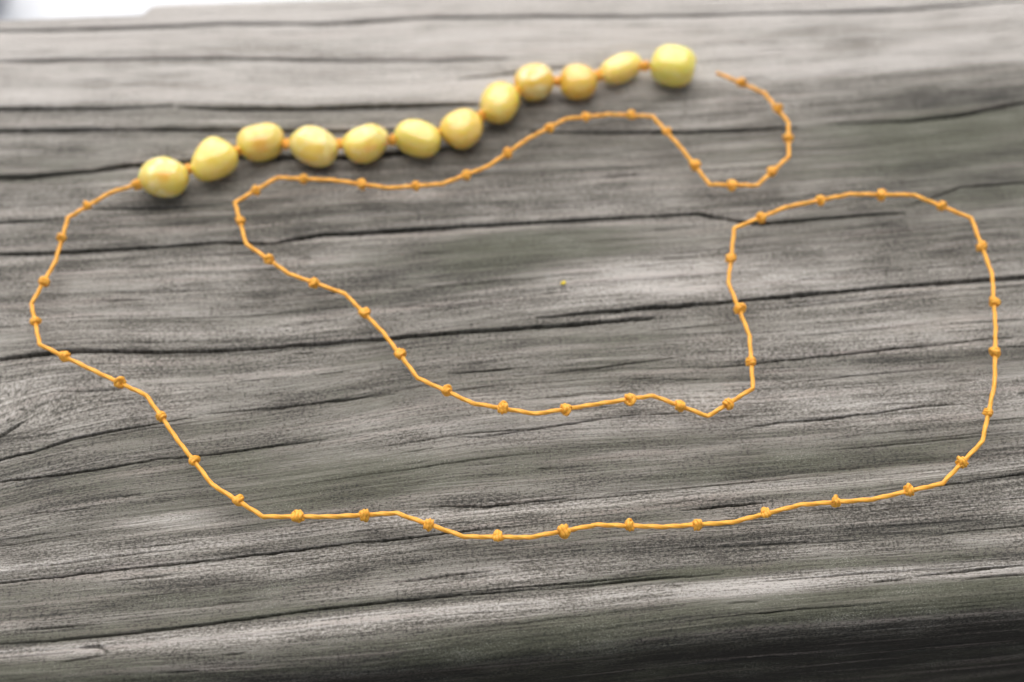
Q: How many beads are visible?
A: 12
